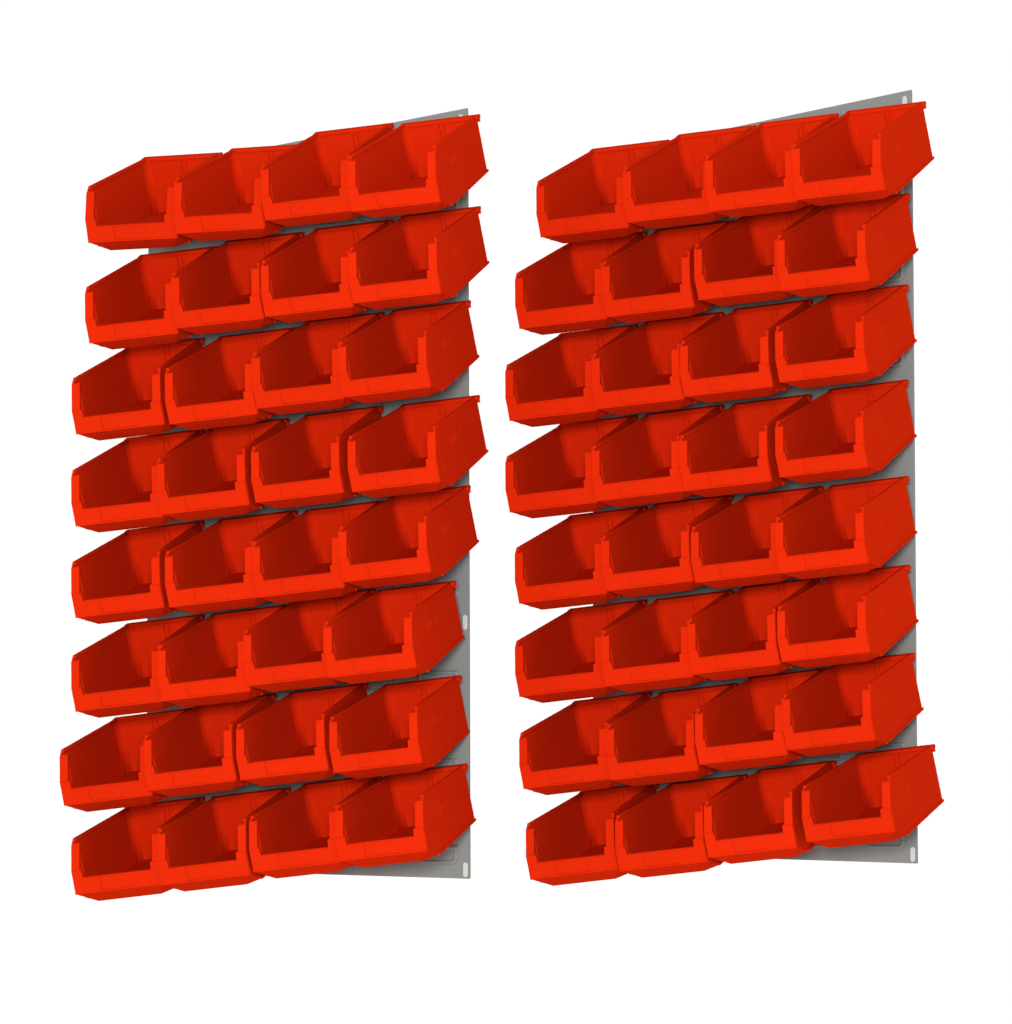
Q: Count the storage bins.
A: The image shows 64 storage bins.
